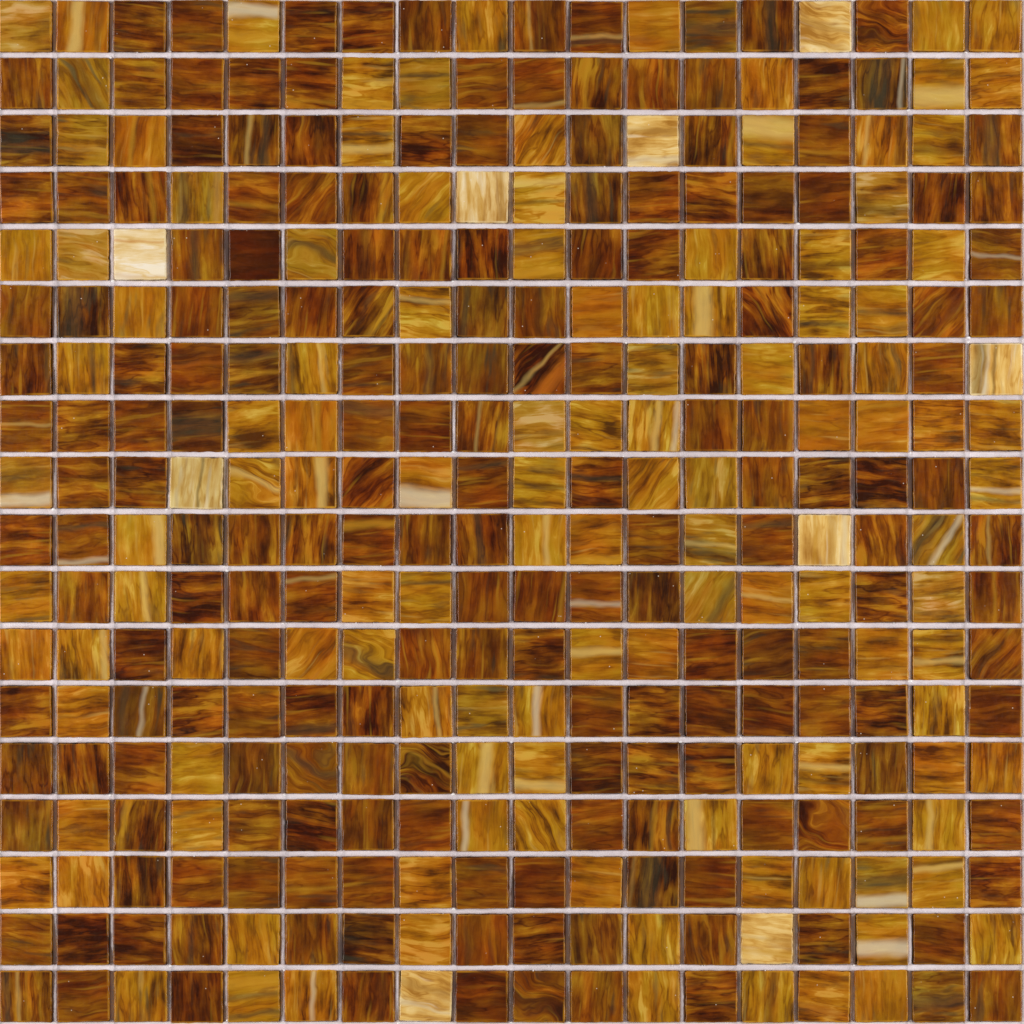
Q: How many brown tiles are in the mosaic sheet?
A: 195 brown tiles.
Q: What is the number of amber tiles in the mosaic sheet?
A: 120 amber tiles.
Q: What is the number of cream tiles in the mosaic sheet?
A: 9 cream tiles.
